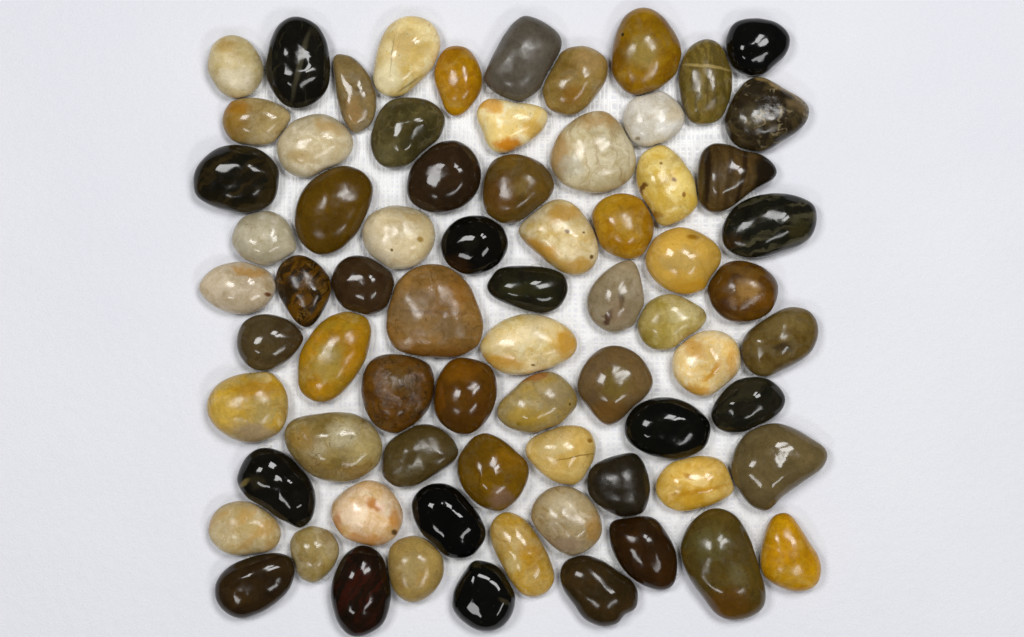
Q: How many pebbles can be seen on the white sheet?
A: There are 72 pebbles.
